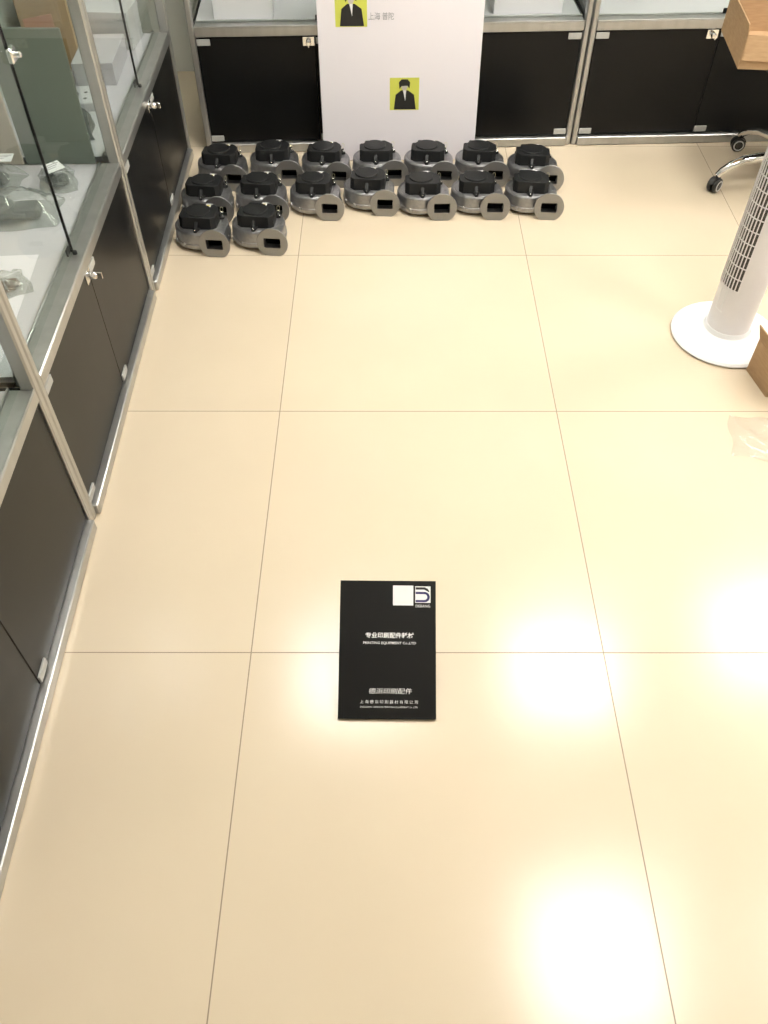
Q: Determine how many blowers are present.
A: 16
